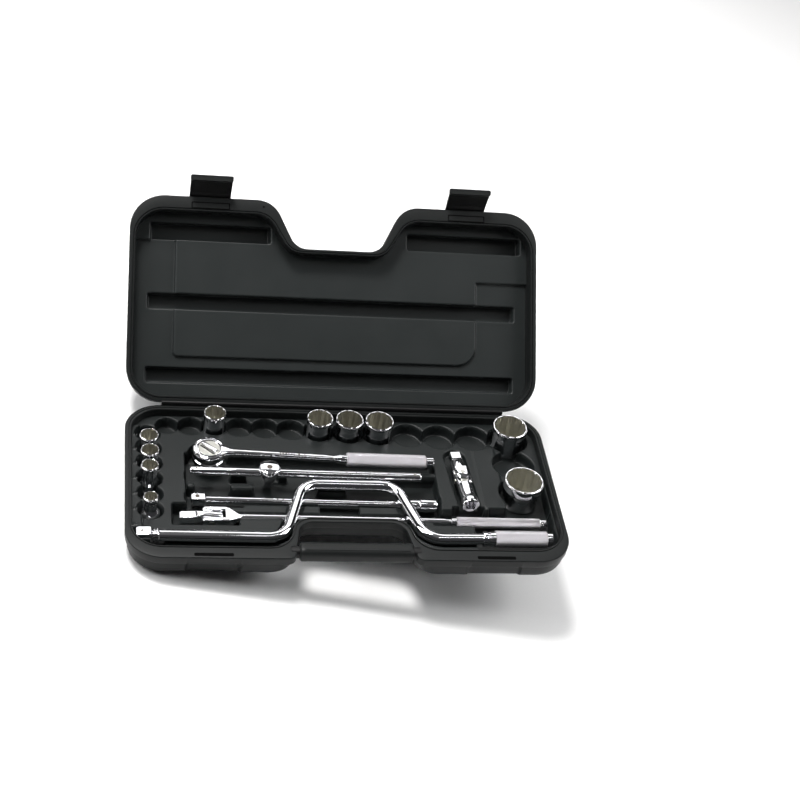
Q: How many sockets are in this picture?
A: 10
